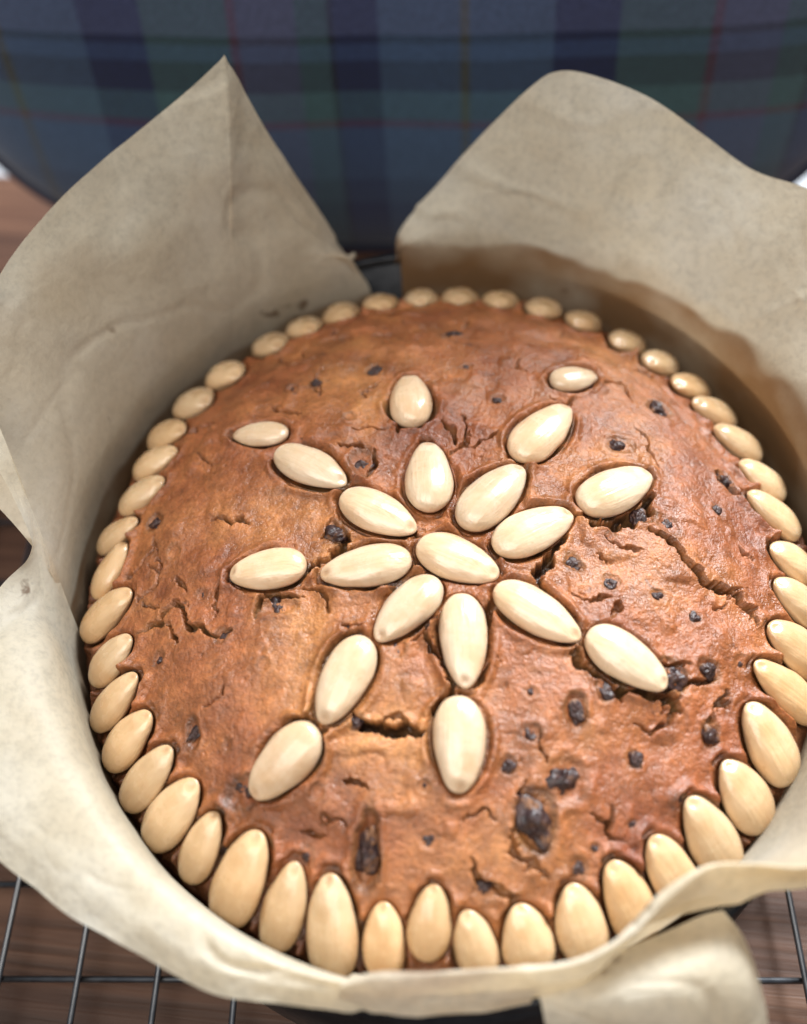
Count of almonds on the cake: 67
